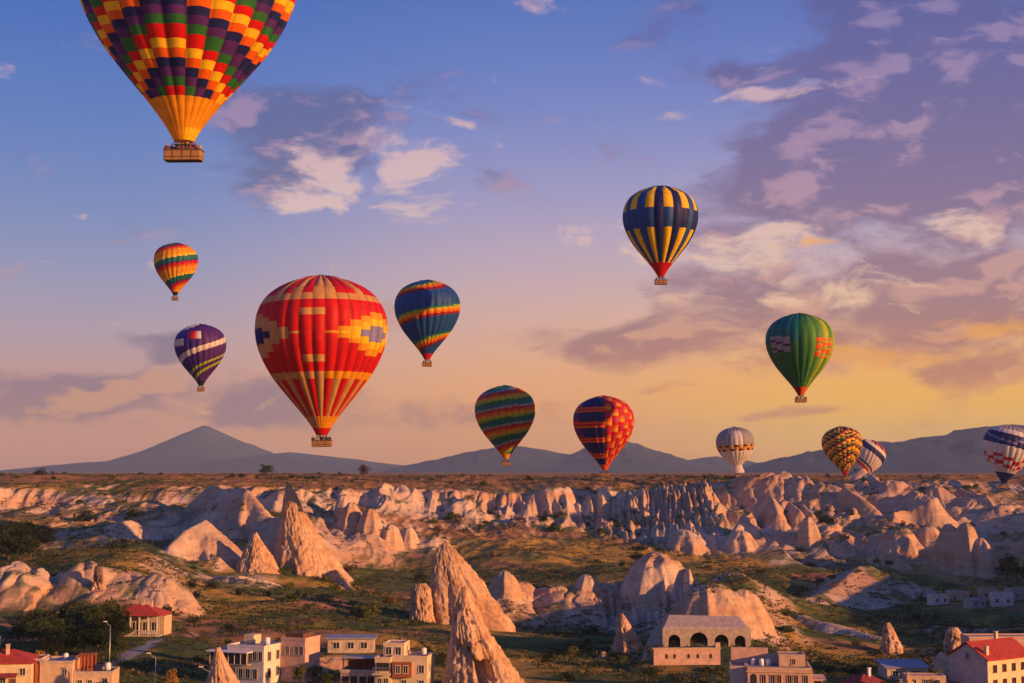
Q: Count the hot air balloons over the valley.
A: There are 13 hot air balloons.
